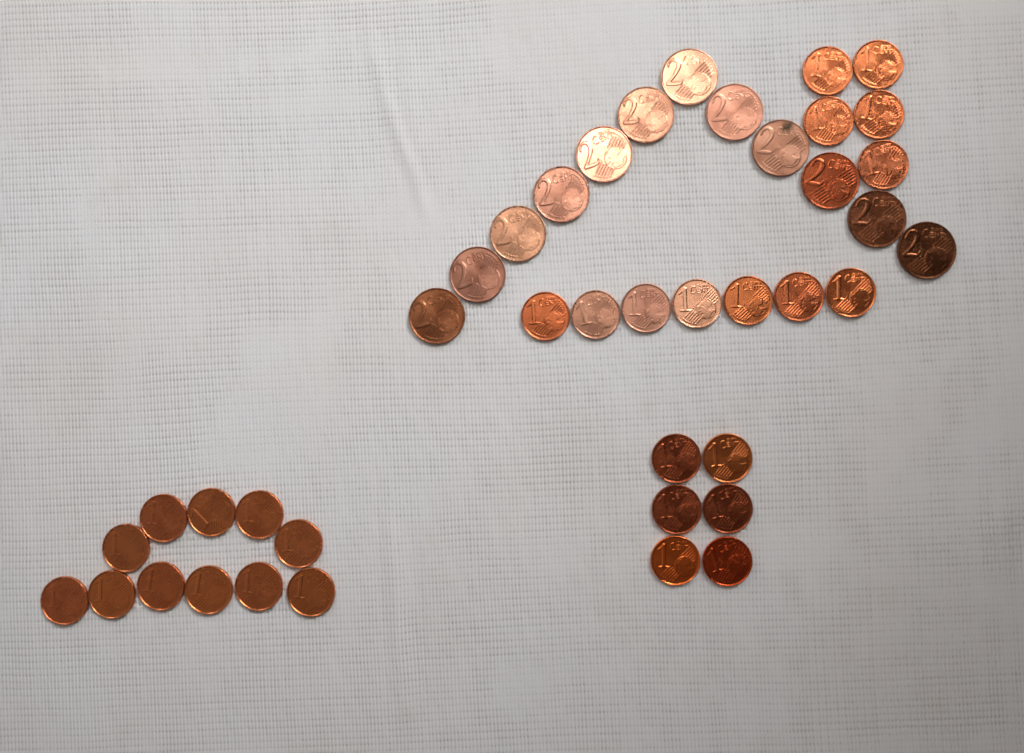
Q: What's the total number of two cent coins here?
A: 12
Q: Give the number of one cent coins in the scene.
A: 29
